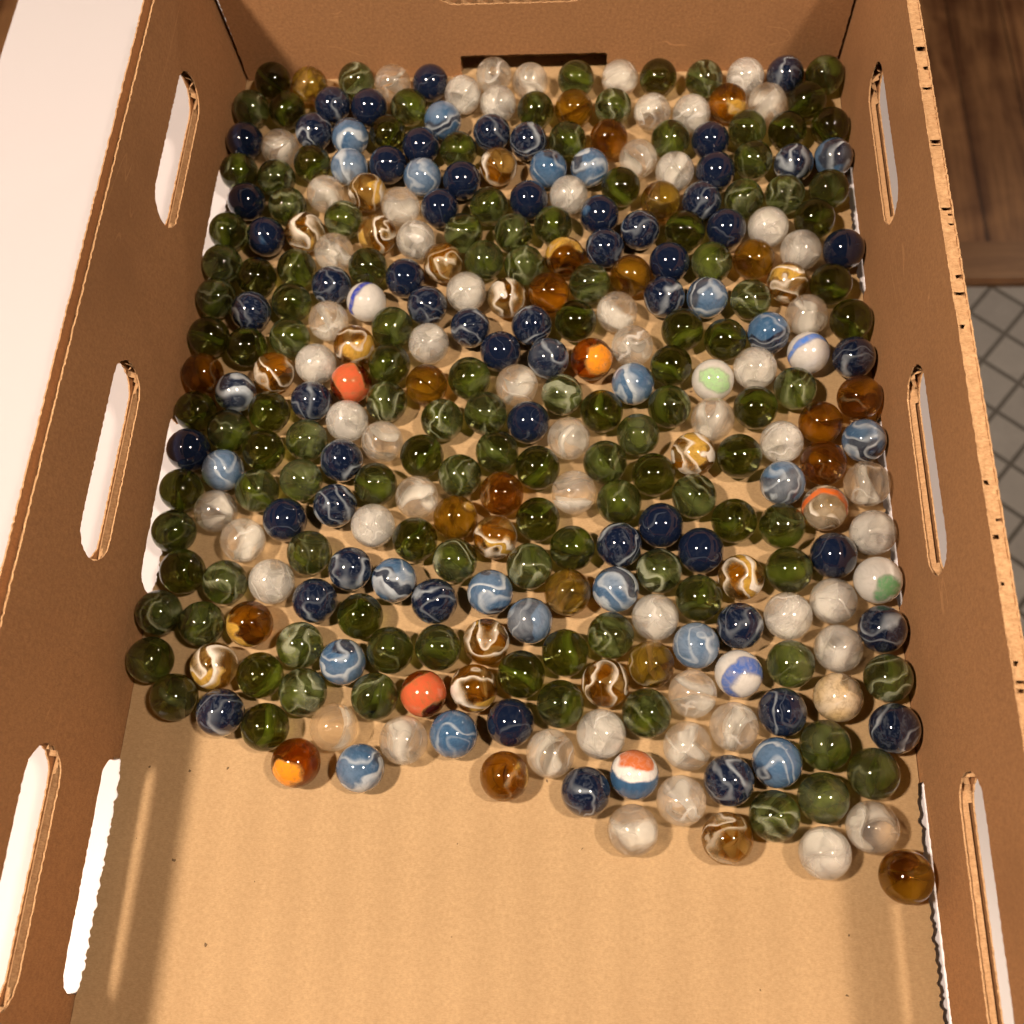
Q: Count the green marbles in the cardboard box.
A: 123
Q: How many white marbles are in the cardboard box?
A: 62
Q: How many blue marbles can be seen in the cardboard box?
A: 80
